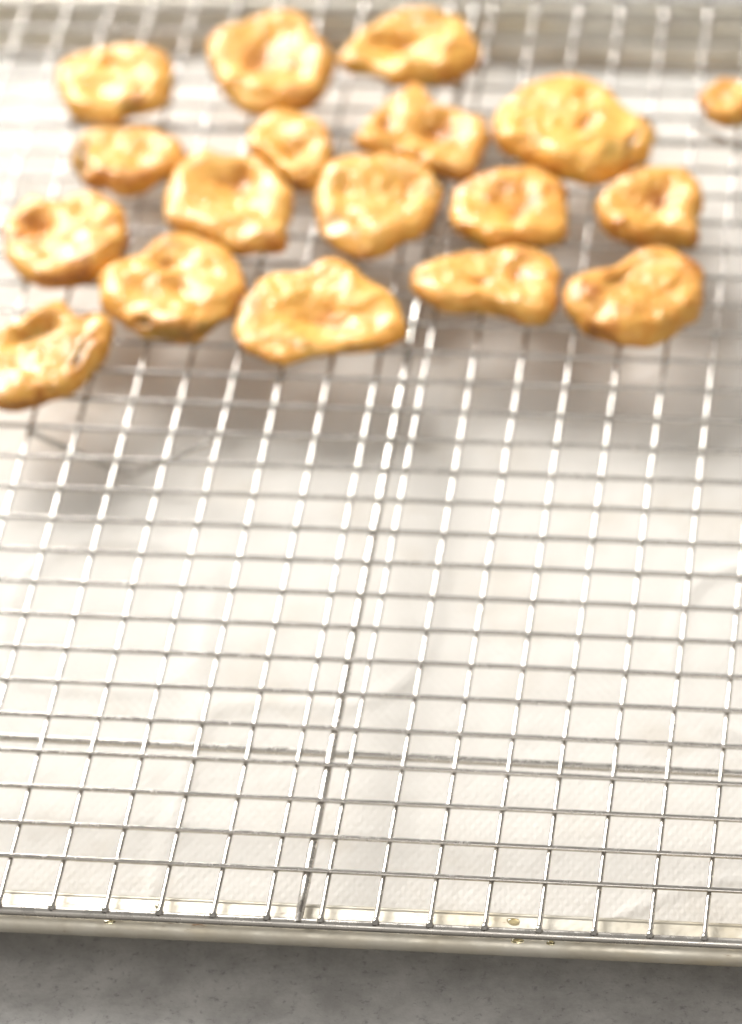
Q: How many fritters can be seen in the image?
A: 18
